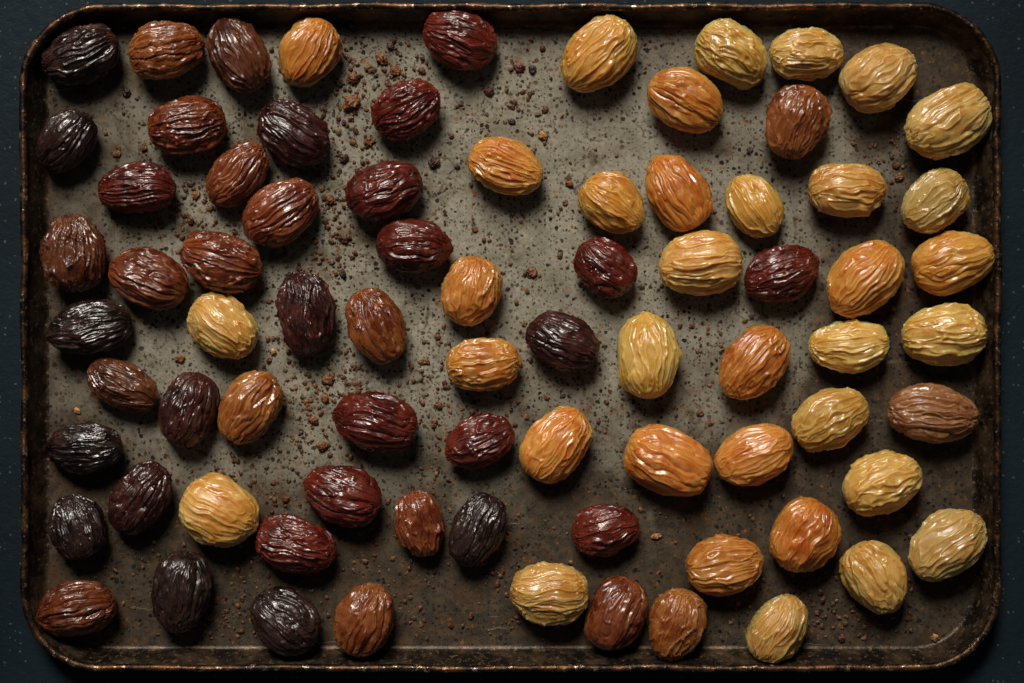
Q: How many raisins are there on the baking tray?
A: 78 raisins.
